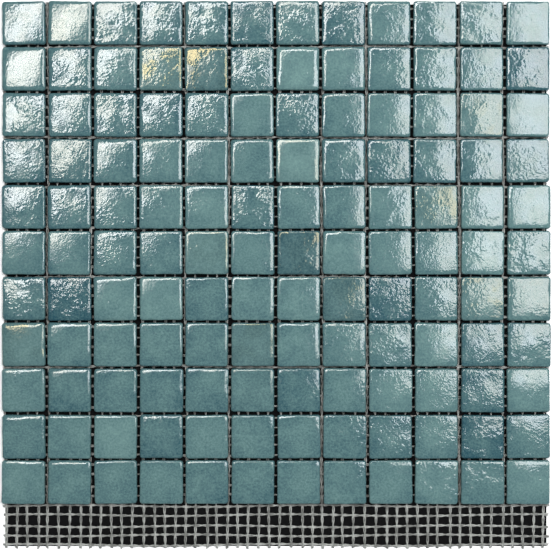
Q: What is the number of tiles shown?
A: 132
